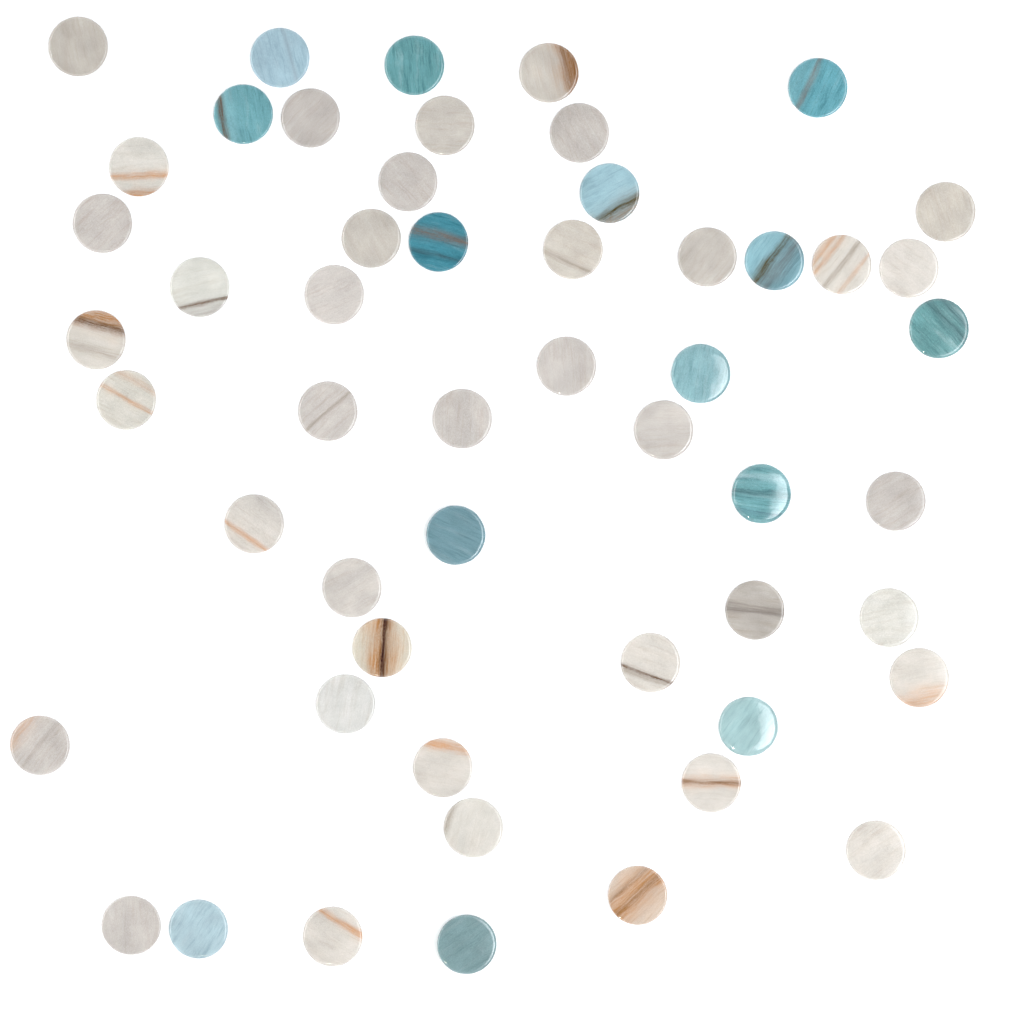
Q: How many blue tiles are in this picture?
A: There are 14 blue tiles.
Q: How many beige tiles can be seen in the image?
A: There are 39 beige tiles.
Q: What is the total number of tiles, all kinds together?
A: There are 53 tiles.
